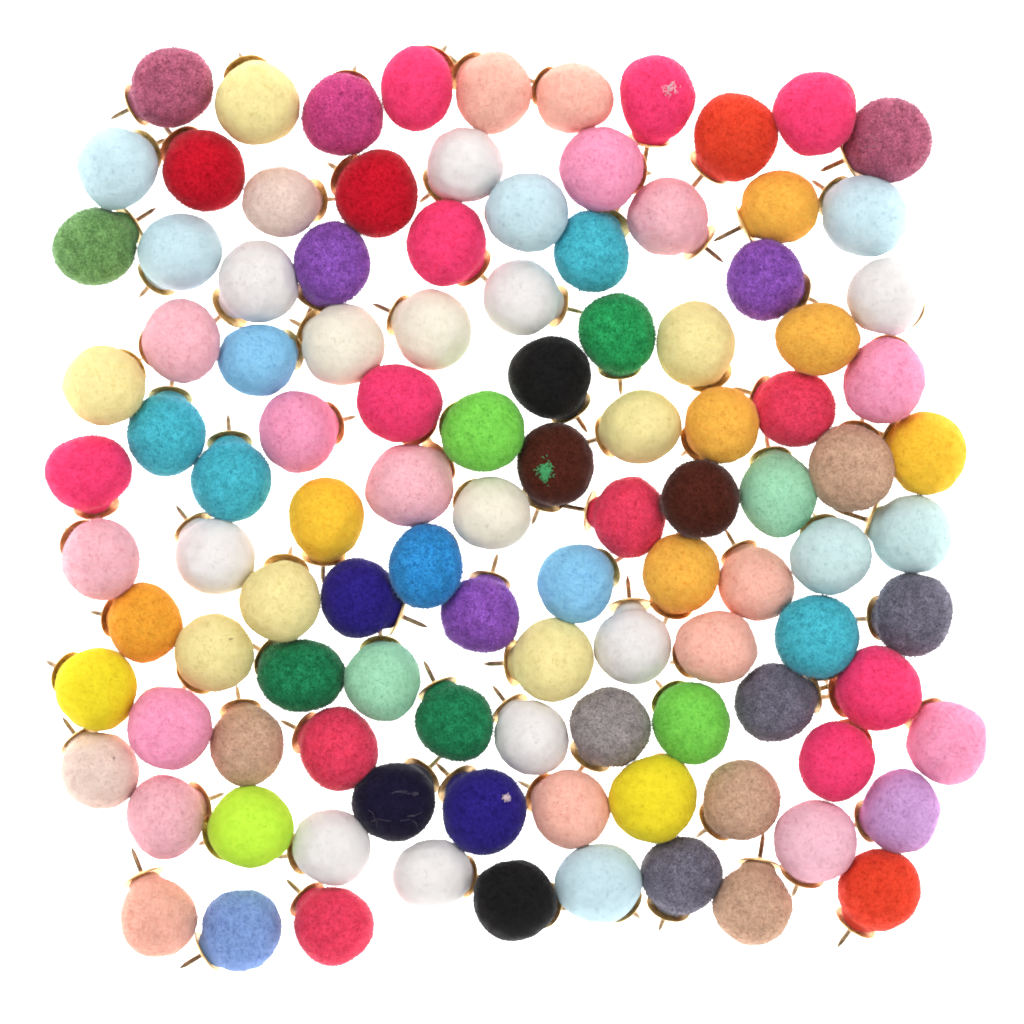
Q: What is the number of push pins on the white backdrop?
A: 109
